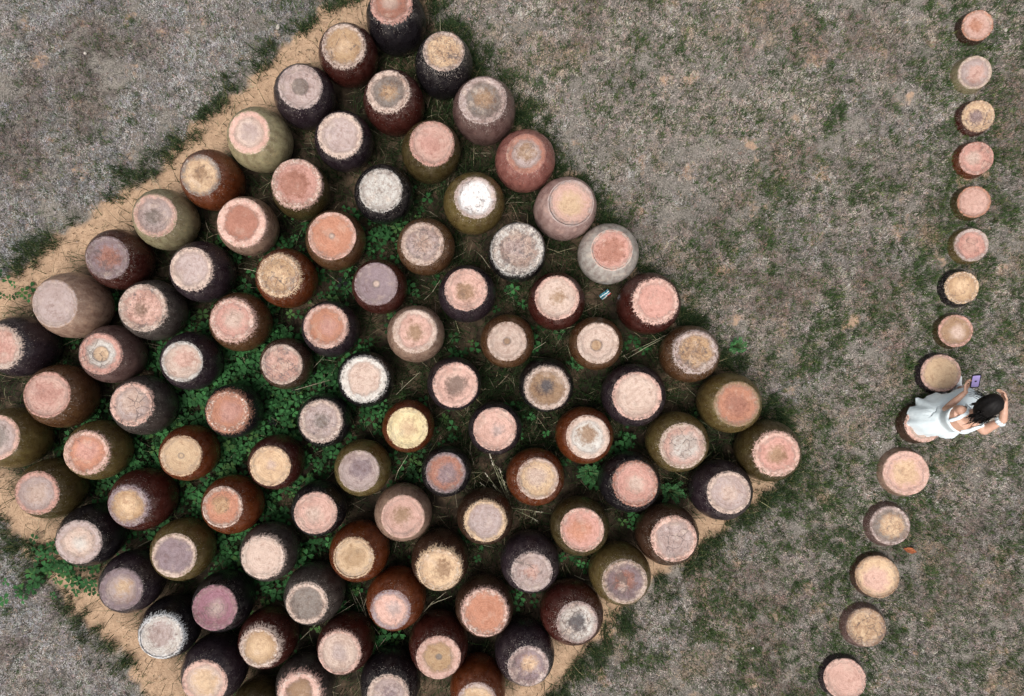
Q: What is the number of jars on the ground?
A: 109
